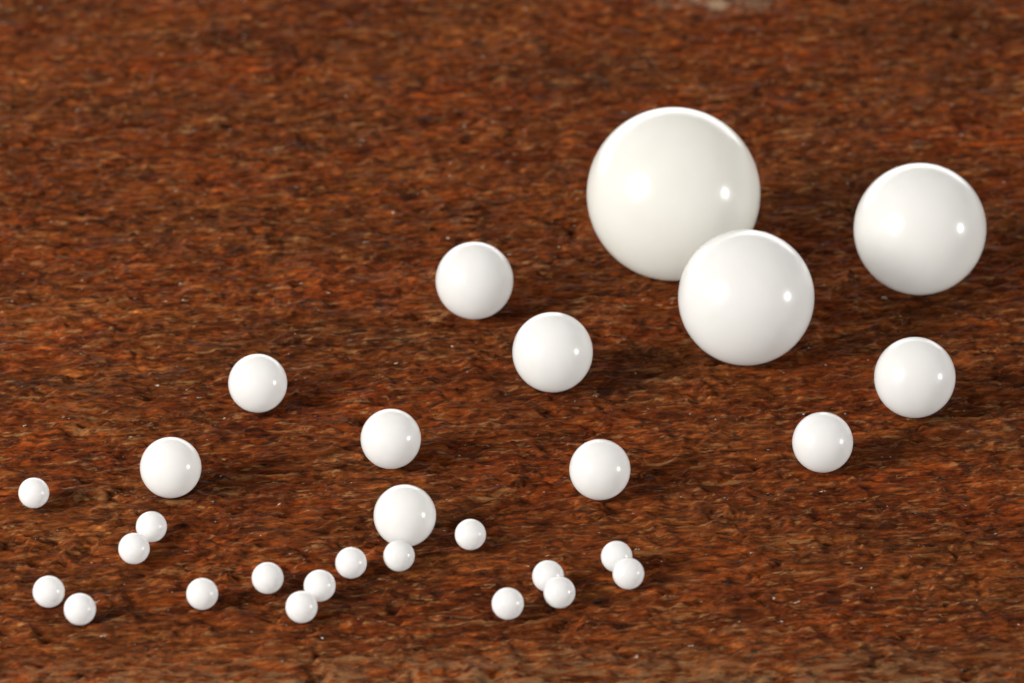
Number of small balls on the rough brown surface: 17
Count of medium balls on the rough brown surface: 9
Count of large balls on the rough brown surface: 3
